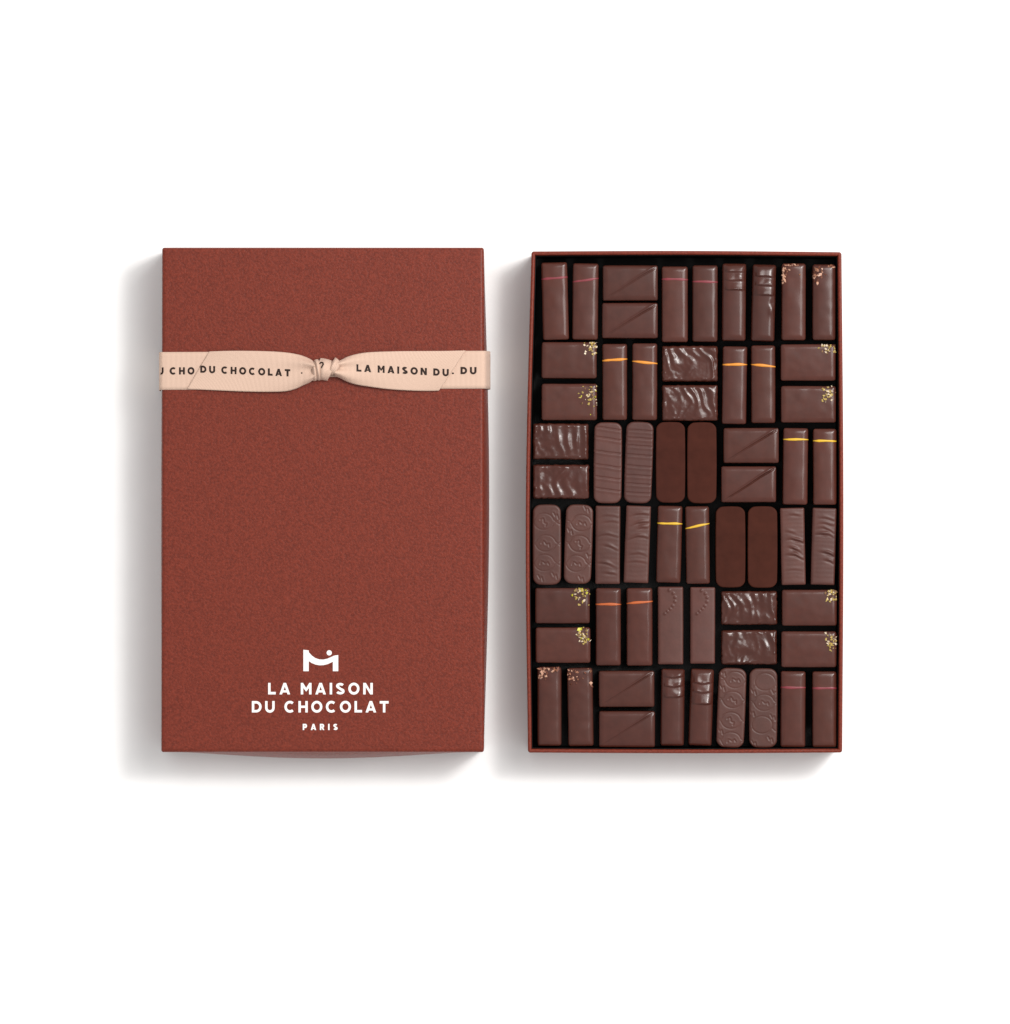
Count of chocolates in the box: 60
